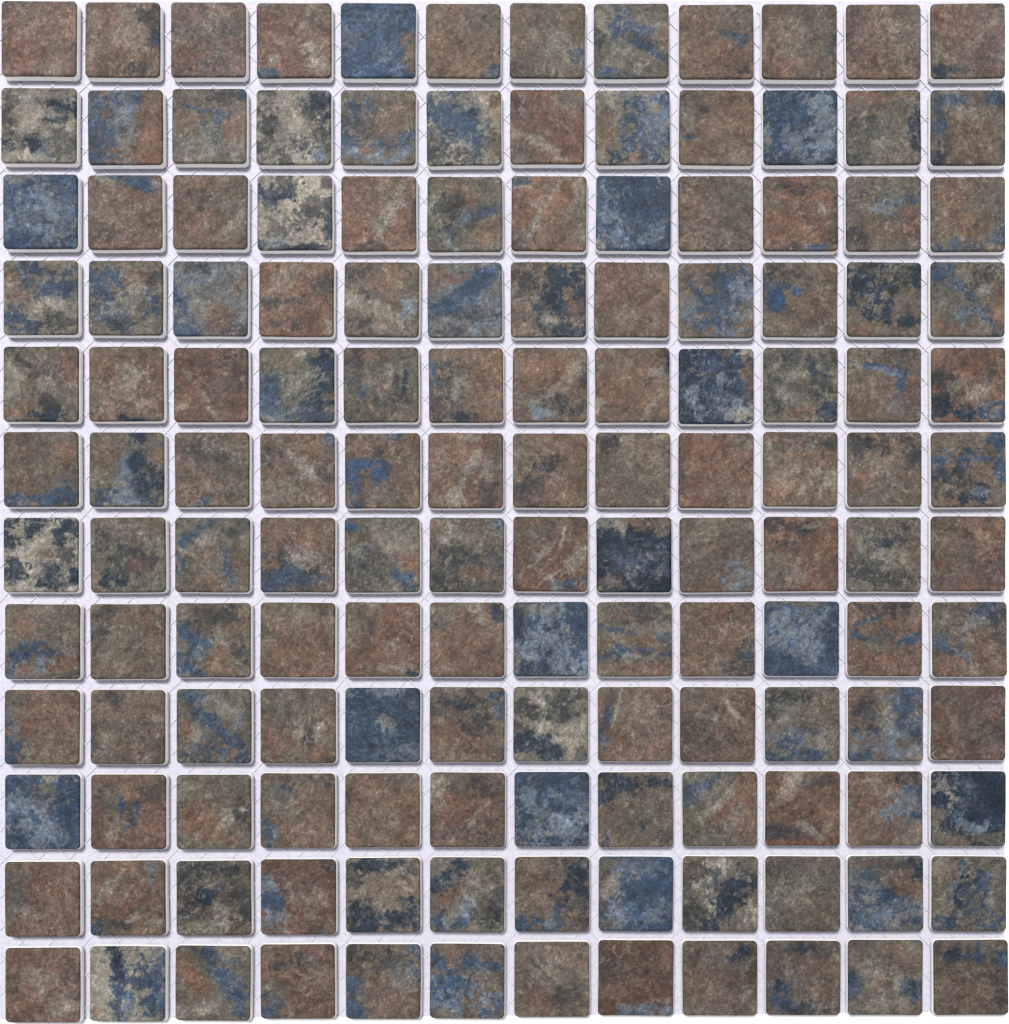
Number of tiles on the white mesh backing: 144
